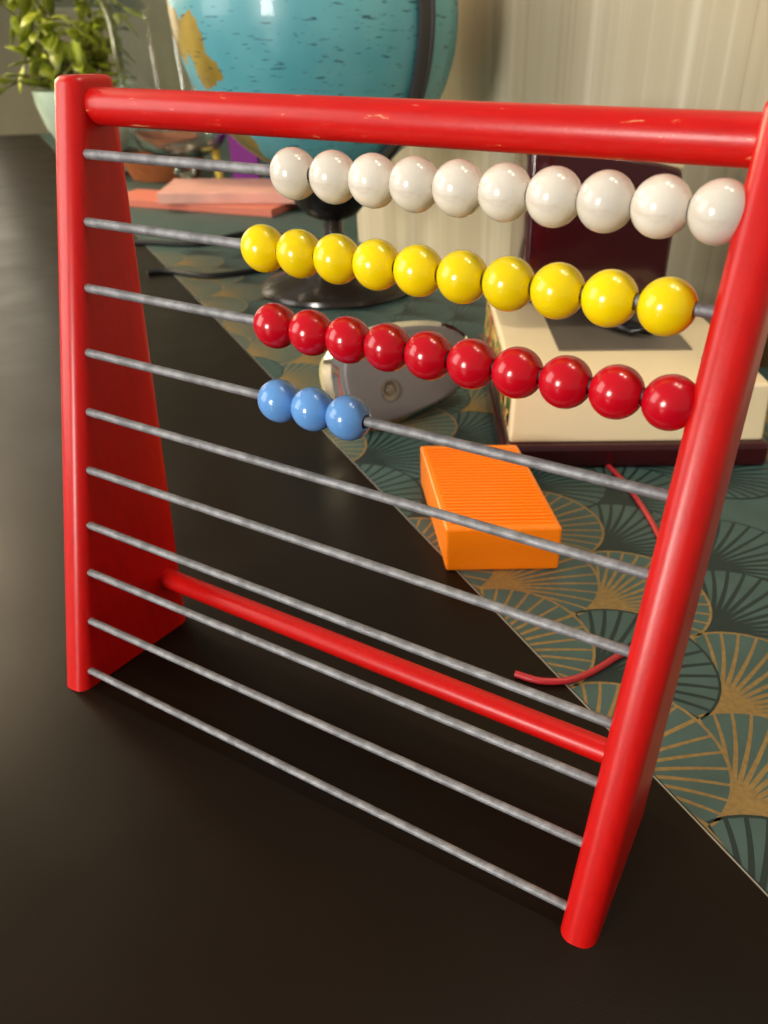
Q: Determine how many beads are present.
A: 33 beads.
